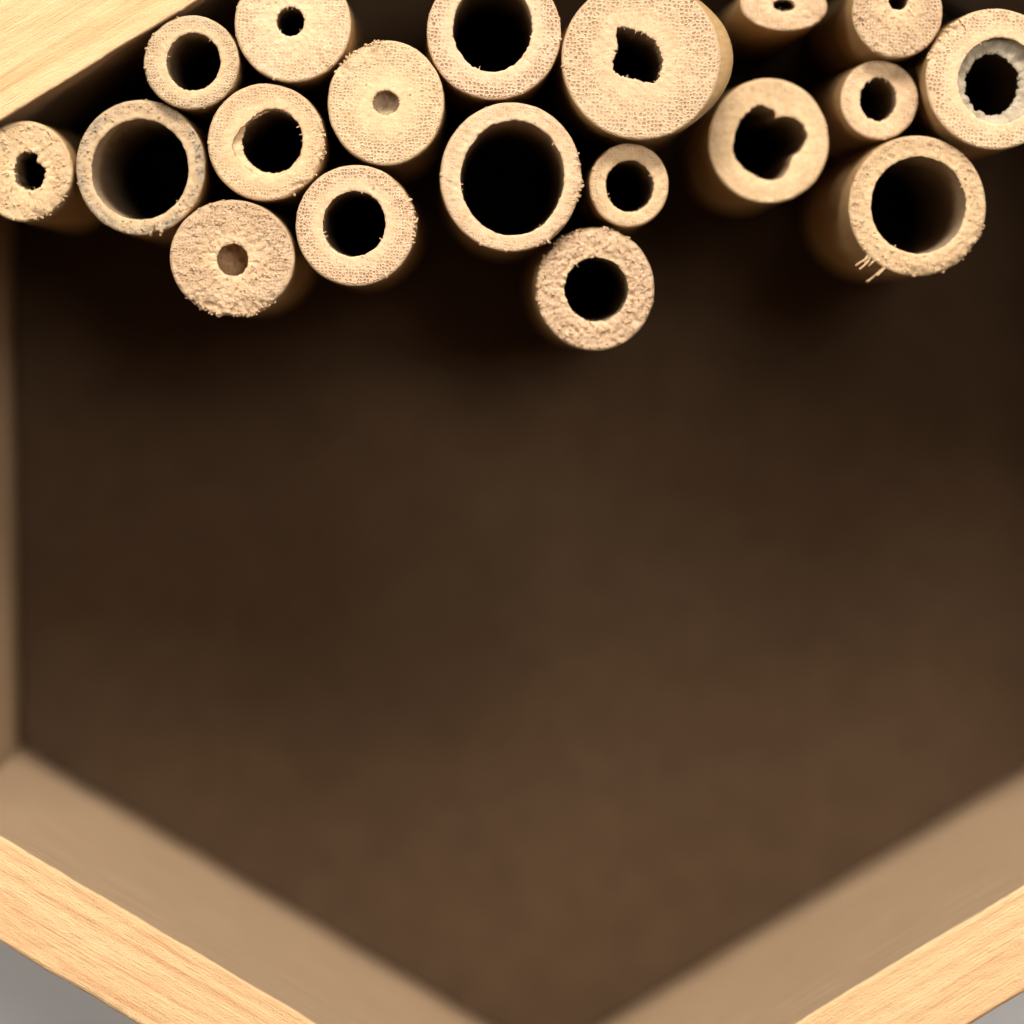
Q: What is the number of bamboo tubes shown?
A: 19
